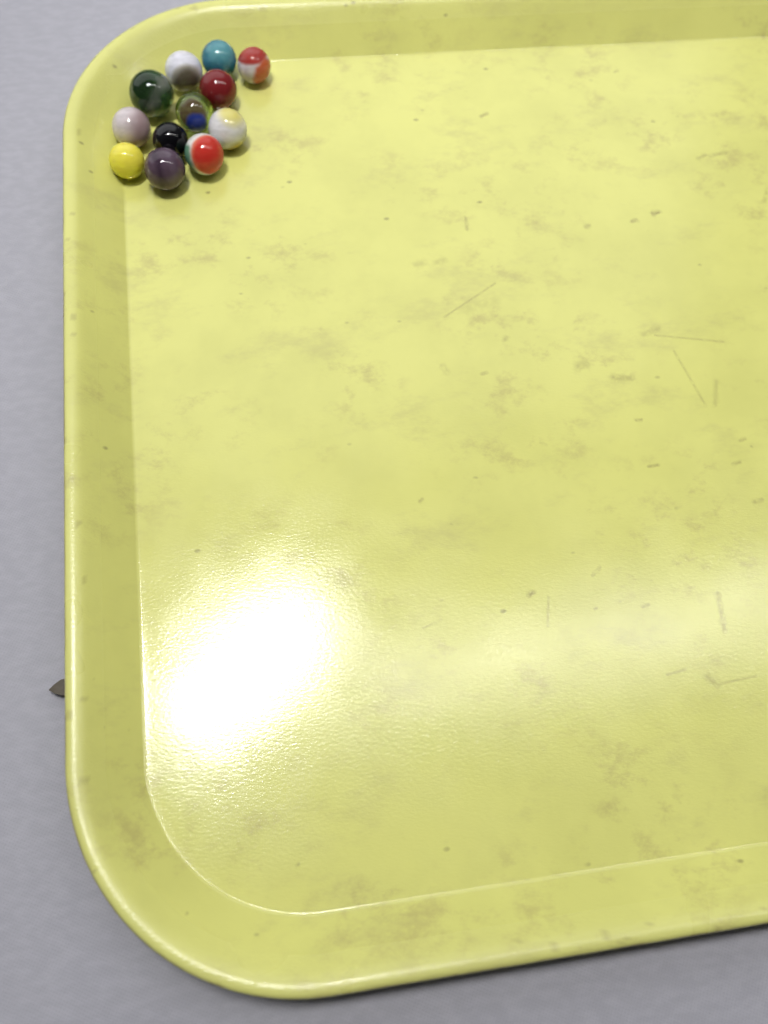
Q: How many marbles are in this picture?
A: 12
